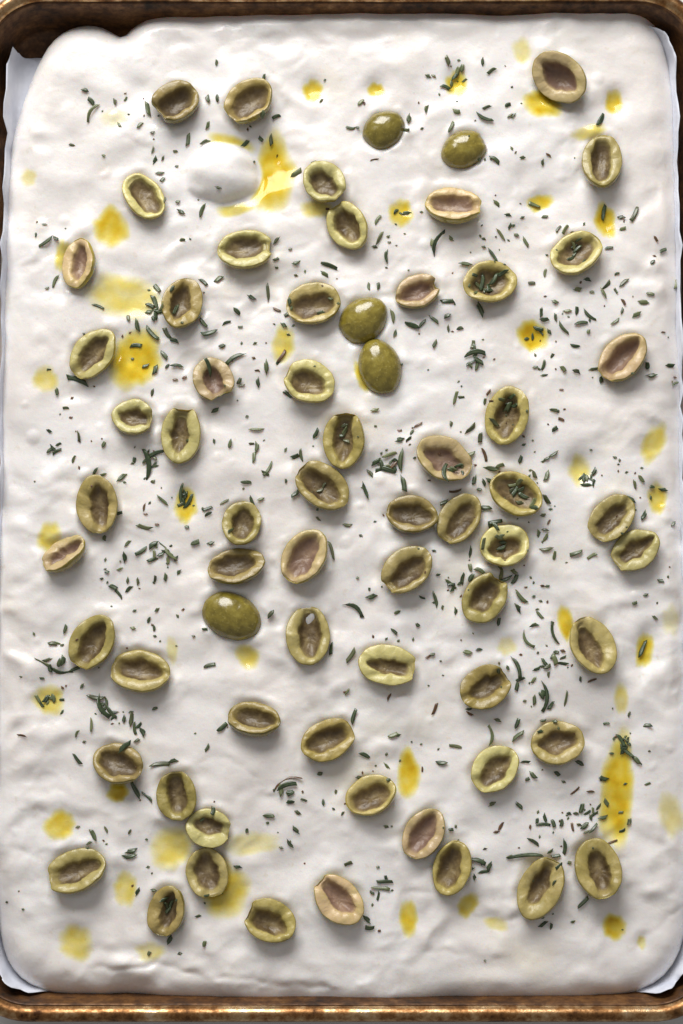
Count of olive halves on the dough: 66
